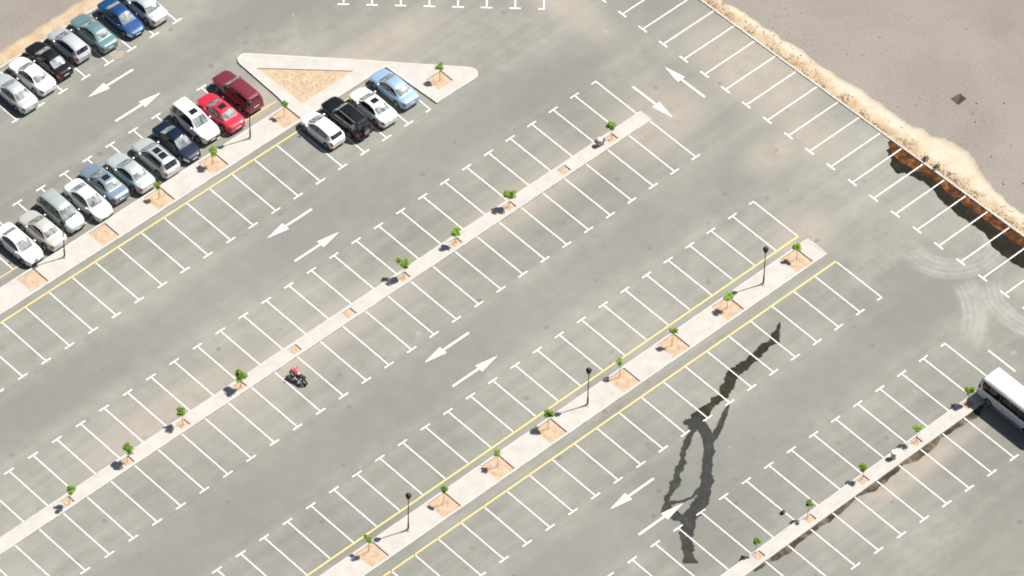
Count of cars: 22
